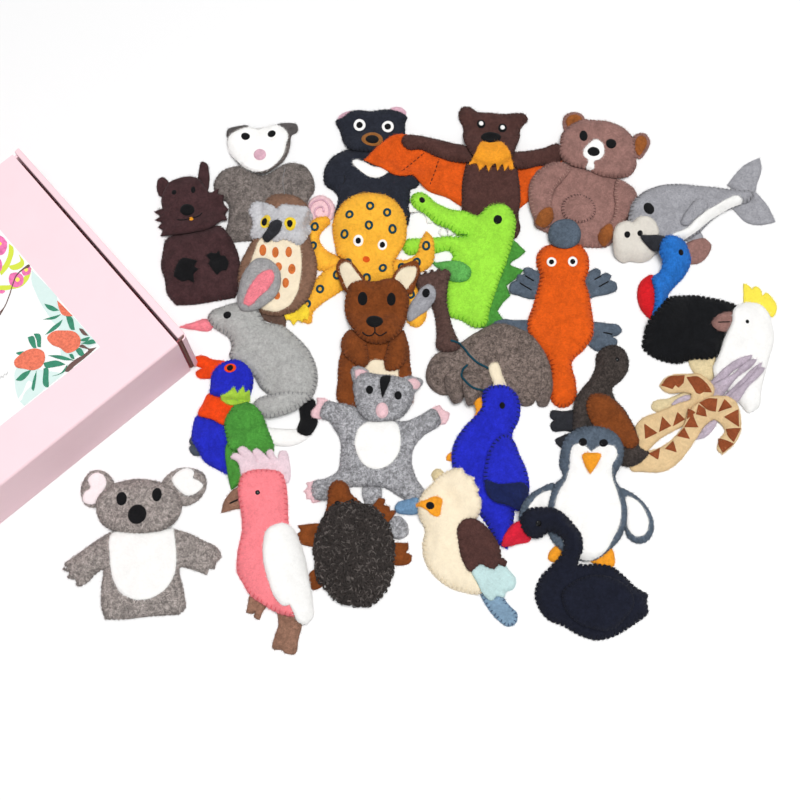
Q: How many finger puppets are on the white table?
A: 26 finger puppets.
